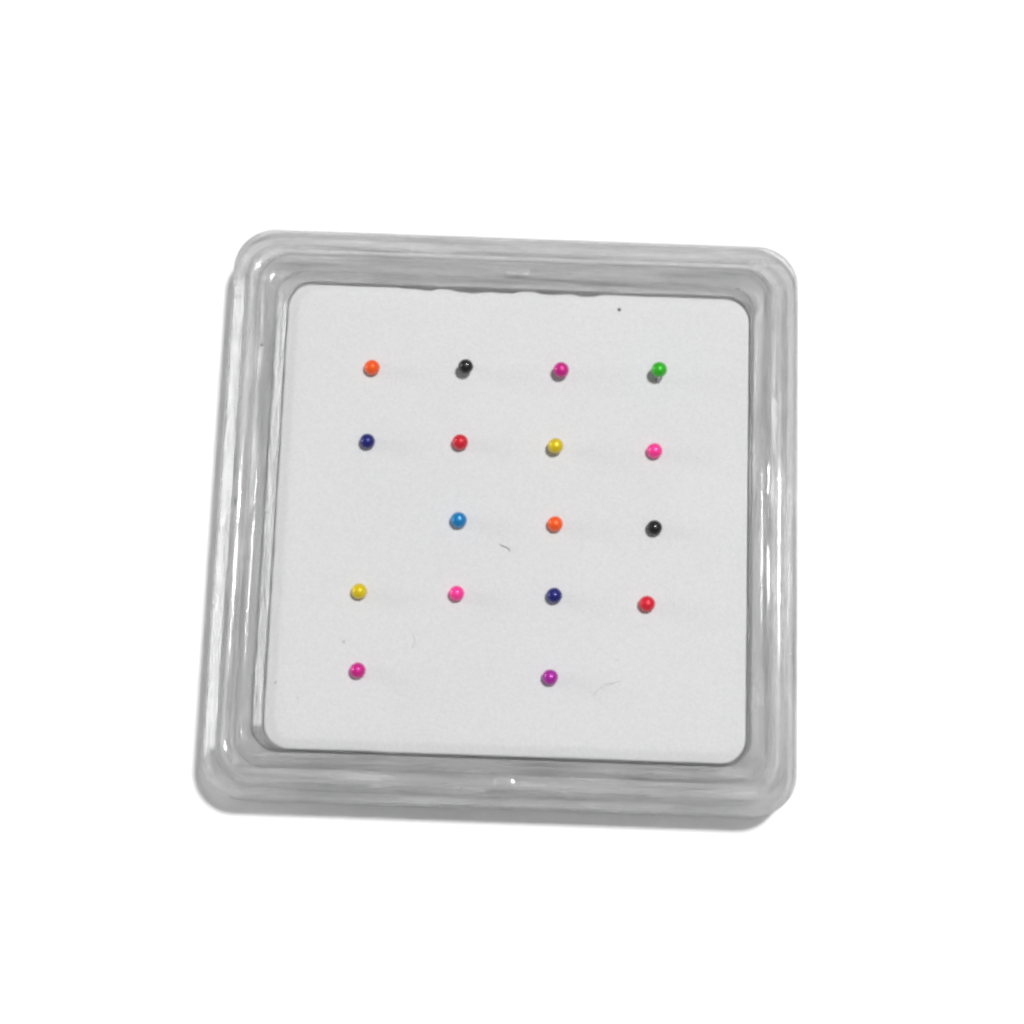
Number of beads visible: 17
